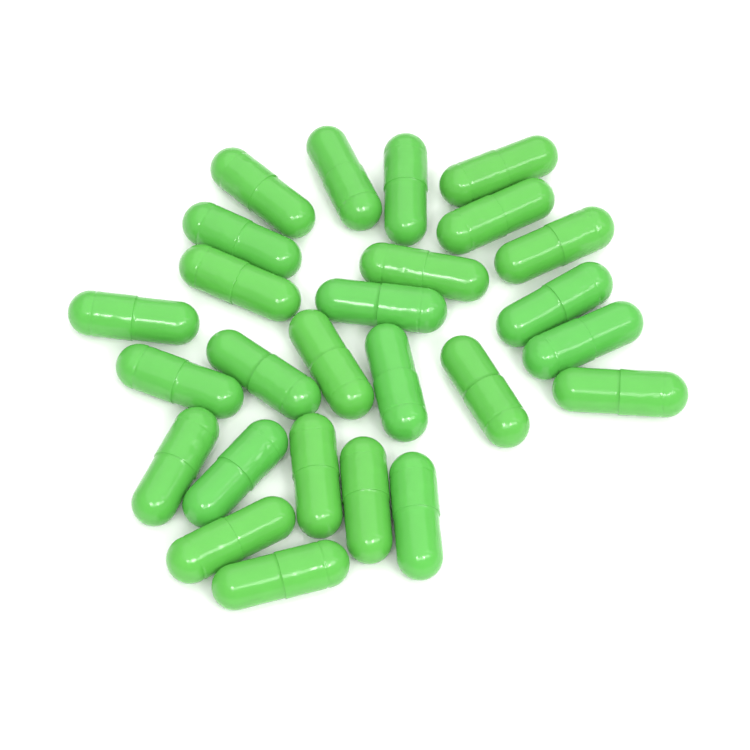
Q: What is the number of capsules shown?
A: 26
